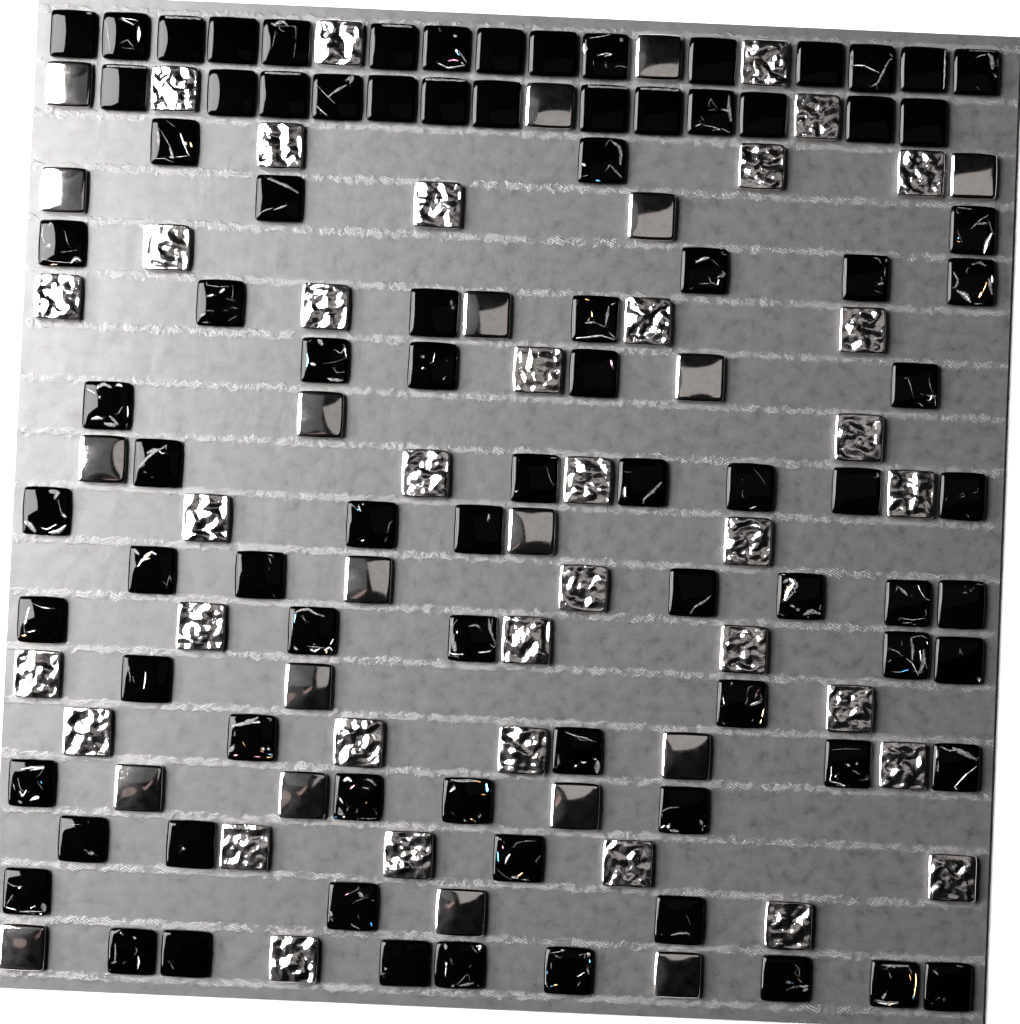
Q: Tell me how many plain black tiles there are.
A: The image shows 20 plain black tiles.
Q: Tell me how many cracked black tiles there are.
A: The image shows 68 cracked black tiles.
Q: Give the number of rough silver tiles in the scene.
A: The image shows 36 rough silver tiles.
